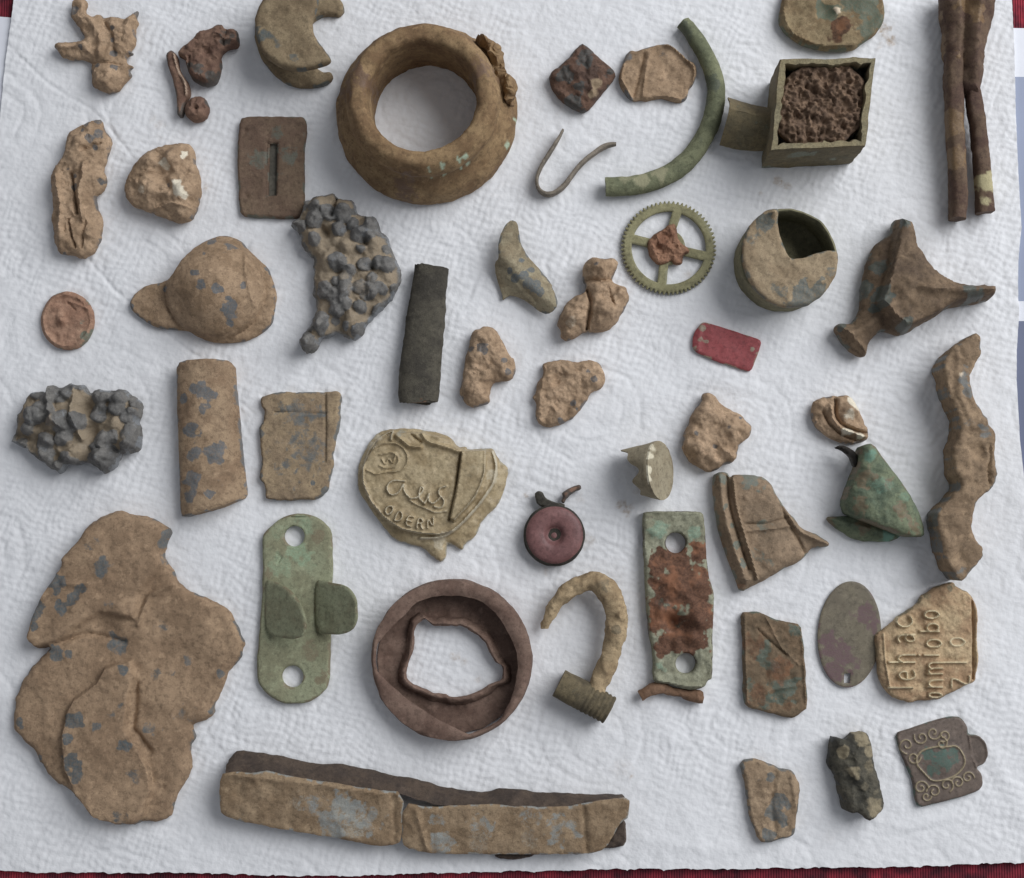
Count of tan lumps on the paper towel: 8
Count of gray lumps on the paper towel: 2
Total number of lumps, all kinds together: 10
